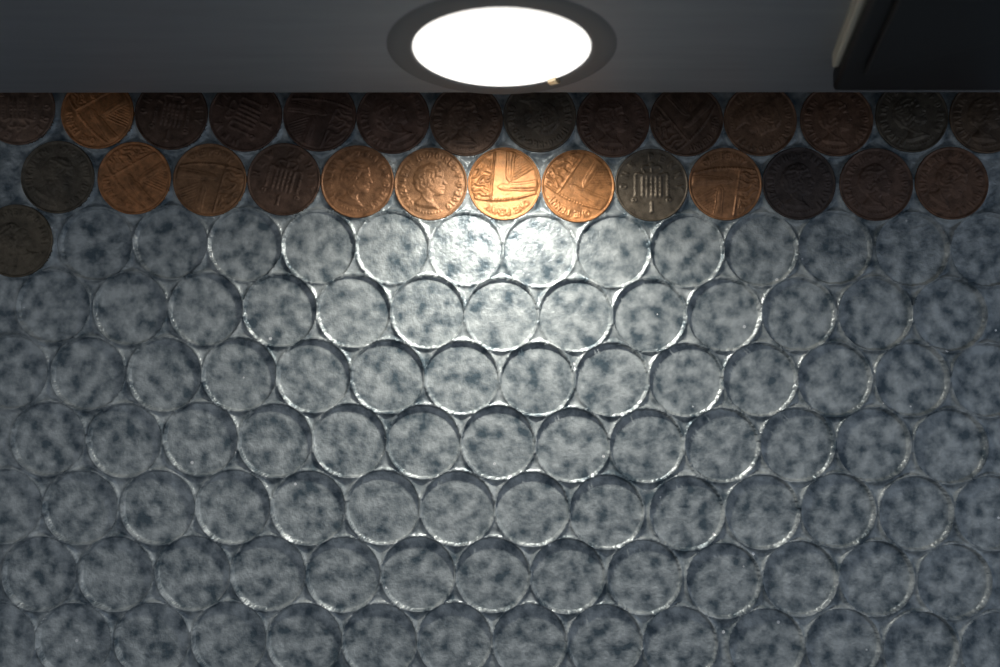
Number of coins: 28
